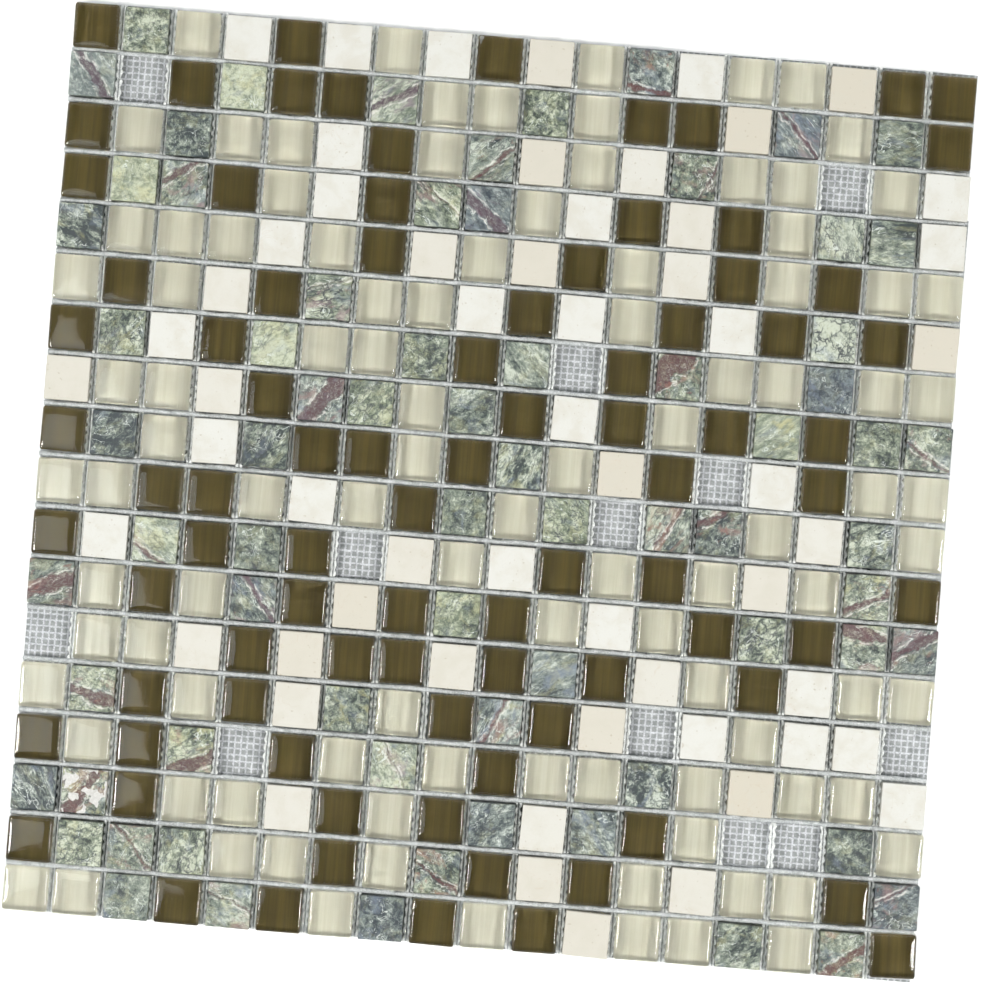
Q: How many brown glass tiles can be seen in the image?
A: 86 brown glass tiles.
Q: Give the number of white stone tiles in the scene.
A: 56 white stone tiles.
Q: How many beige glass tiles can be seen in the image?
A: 99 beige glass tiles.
